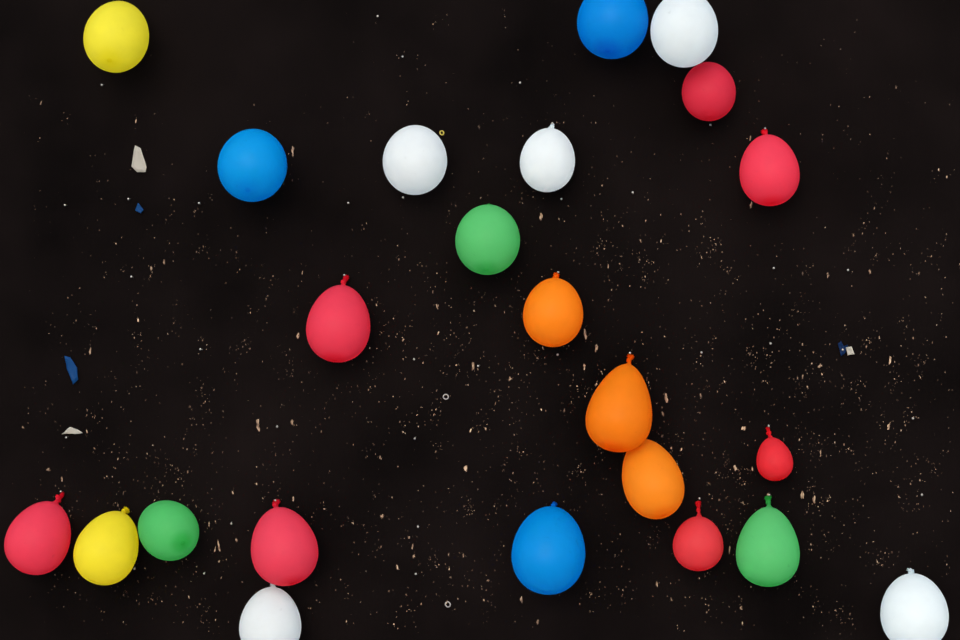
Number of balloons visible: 23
